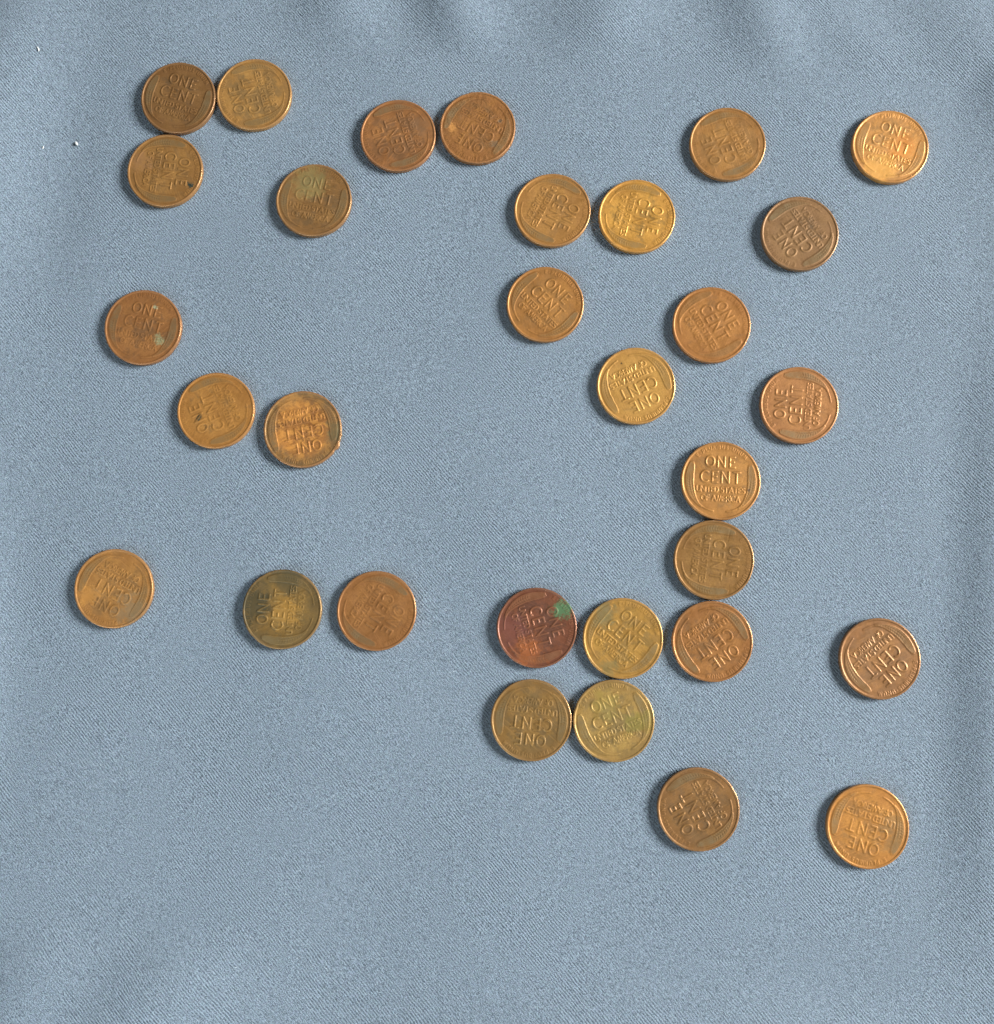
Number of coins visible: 31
